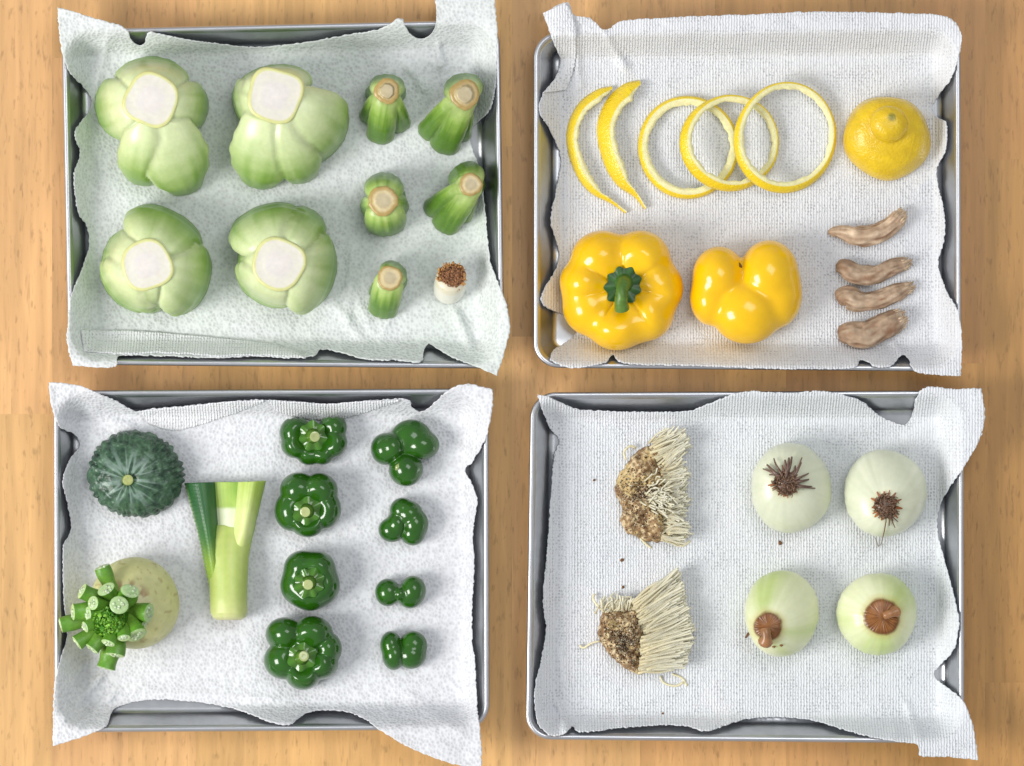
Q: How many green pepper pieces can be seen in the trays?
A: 8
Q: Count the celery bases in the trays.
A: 5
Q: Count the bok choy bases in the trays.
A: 4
